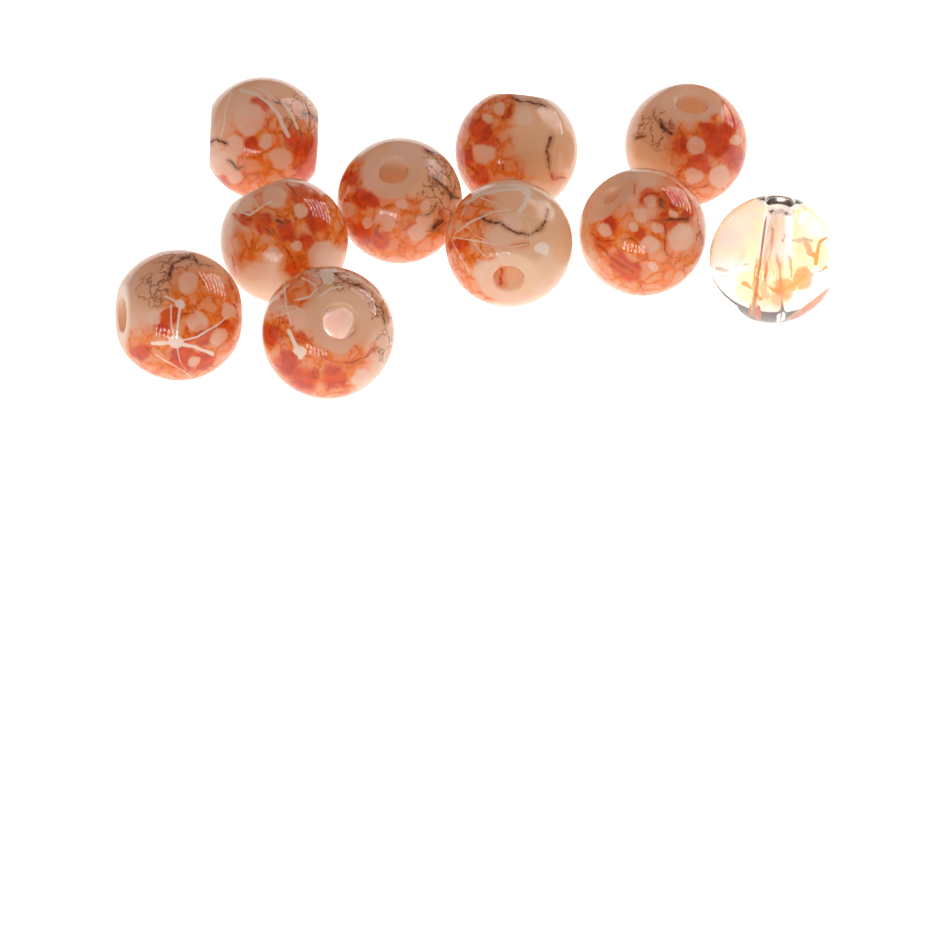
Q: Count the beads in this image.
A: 10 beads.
